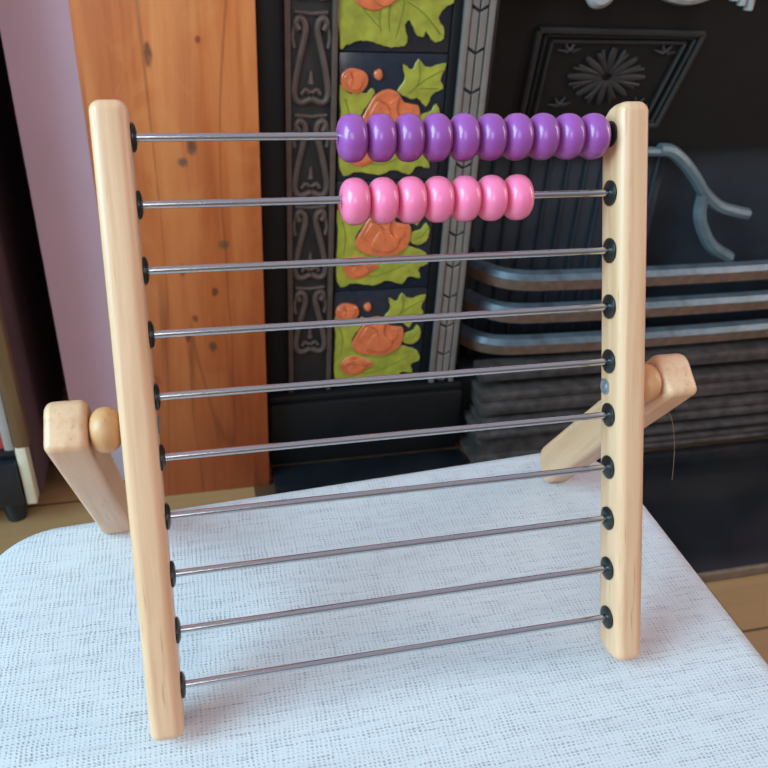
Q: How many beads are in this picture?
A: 17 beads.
